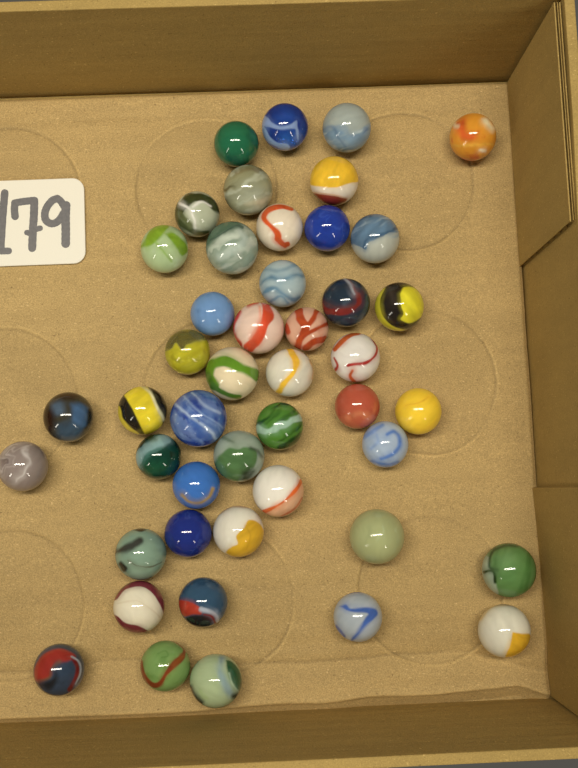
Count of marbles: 46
